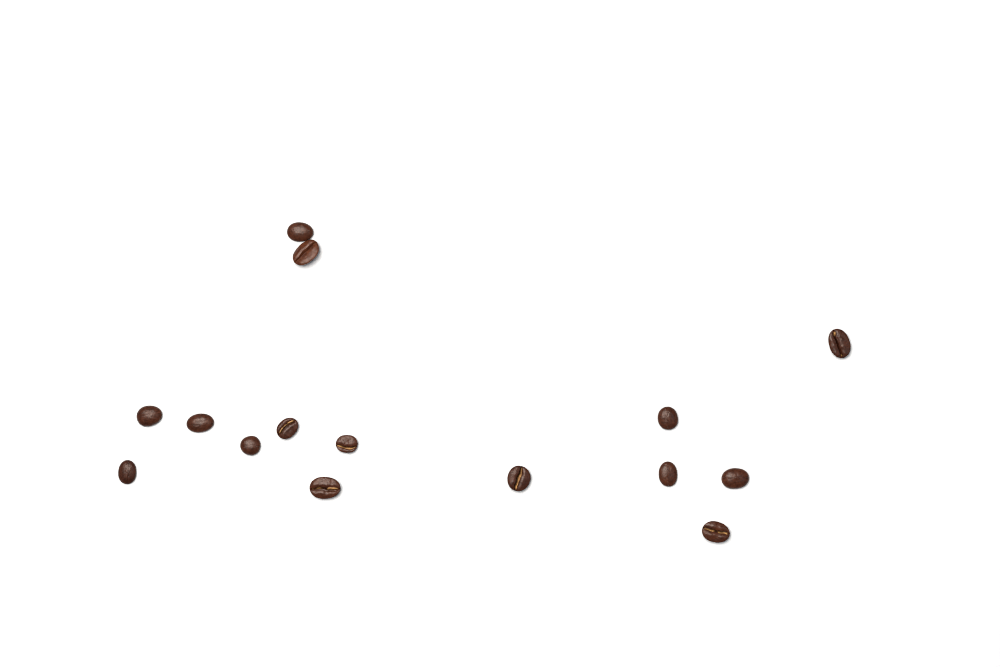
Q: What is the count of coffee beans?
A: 15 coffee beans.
